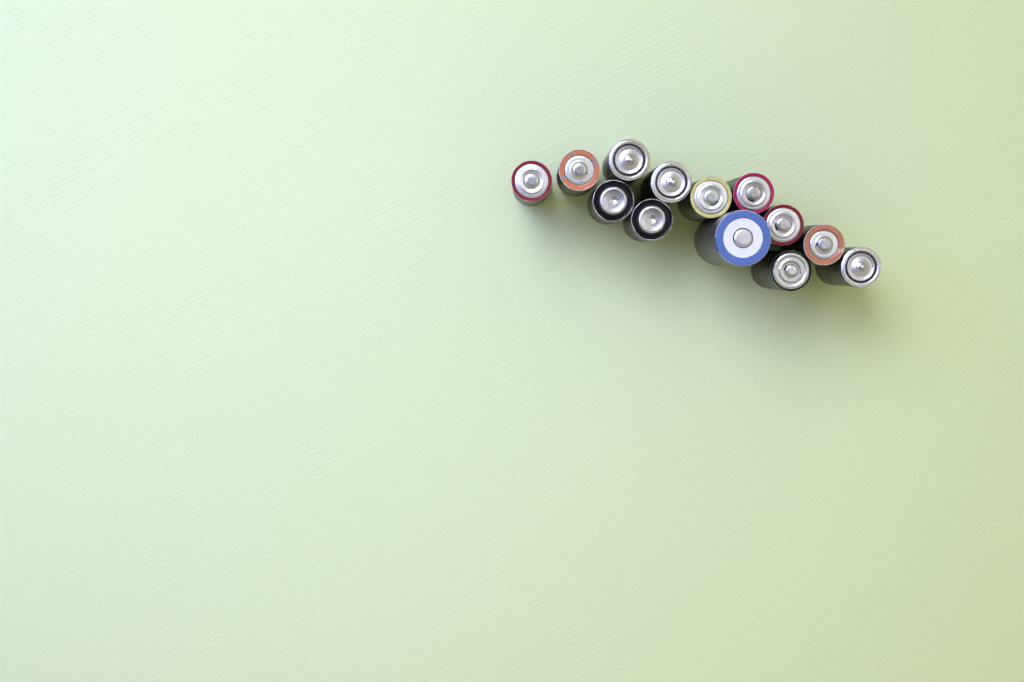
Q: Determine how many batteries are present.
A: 13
